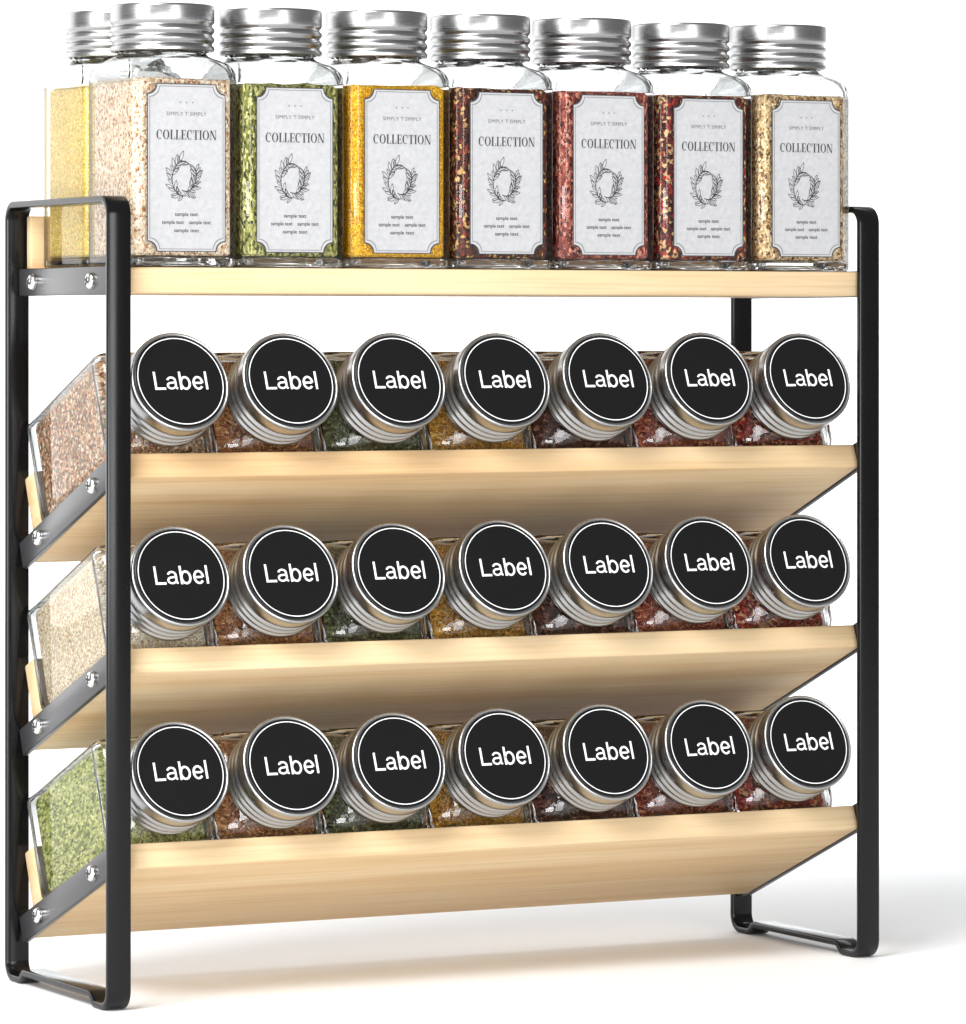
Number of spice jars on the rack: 29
